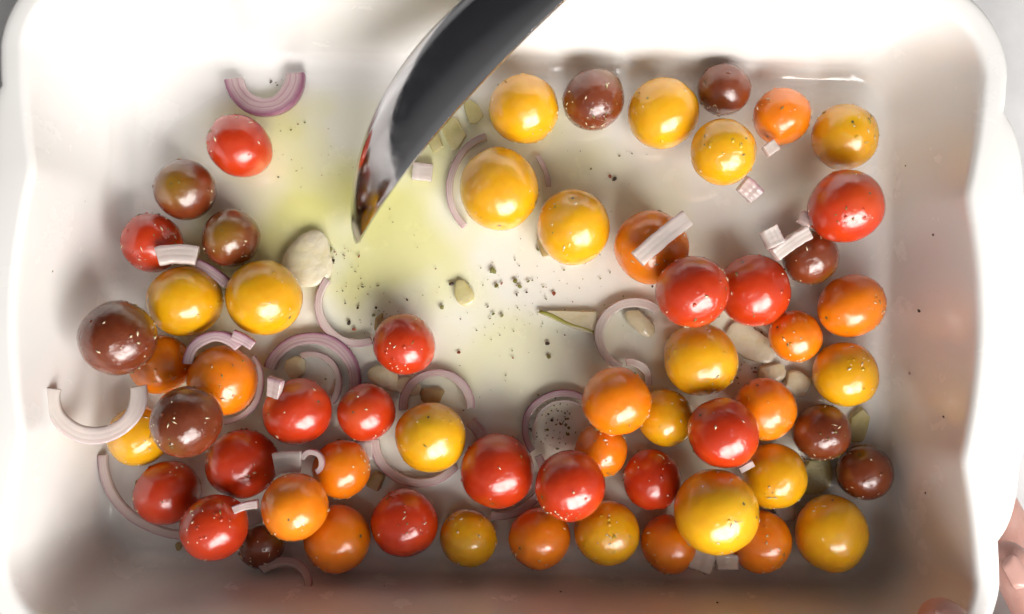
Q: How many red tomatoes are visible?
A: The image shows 16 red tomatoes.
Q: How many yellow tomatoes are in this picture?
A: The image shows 18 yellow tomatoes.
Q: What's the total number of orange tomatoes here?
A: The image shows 15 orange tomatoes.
